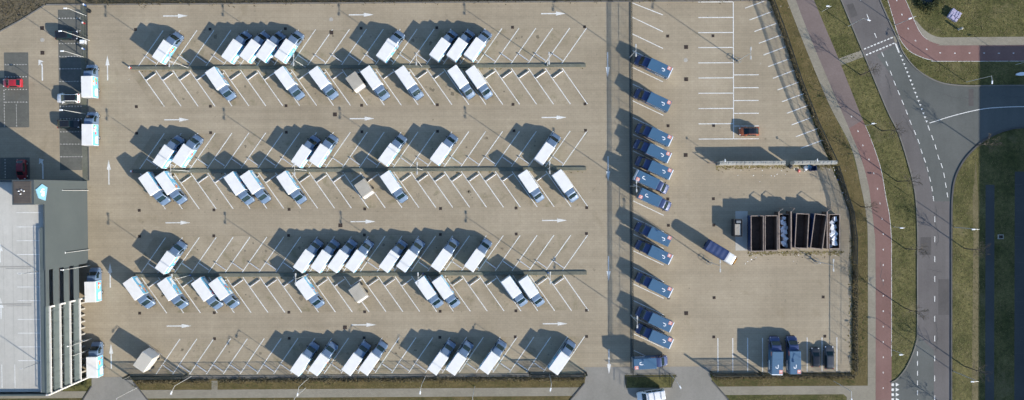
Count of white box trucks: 61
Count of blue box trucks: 15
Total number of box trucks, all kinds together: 76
